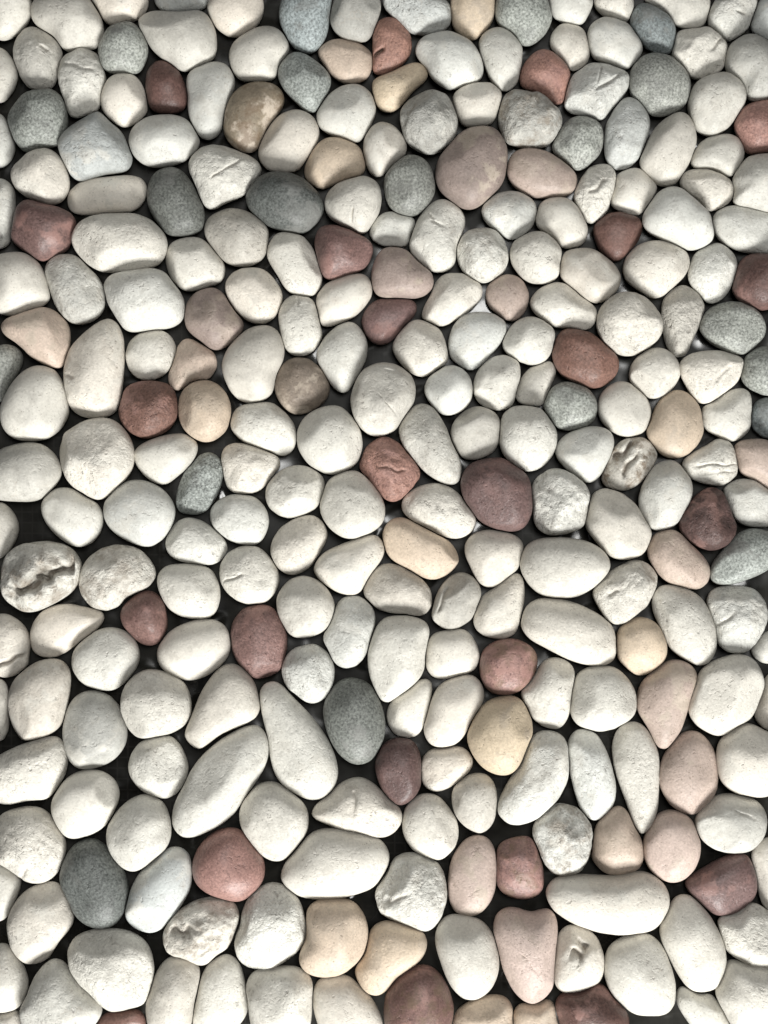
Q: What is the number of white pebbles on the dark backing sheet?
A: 191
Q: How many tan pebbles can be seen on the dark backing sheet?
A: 30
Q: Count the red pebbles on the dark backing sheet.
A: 24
